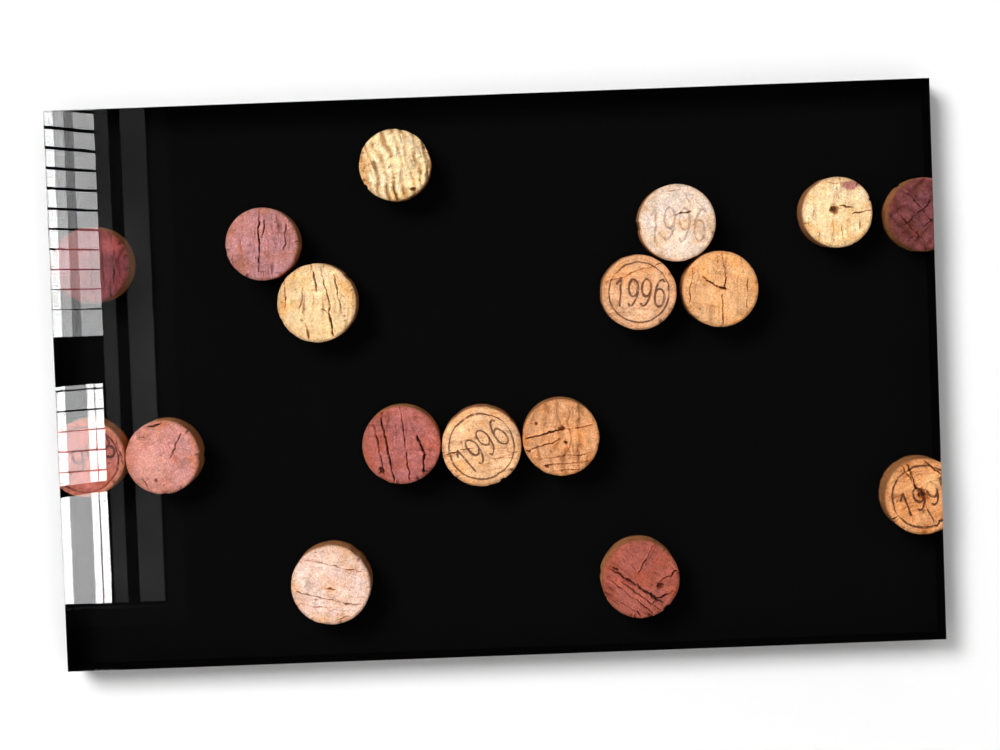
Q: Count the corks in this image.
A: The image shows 17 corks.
